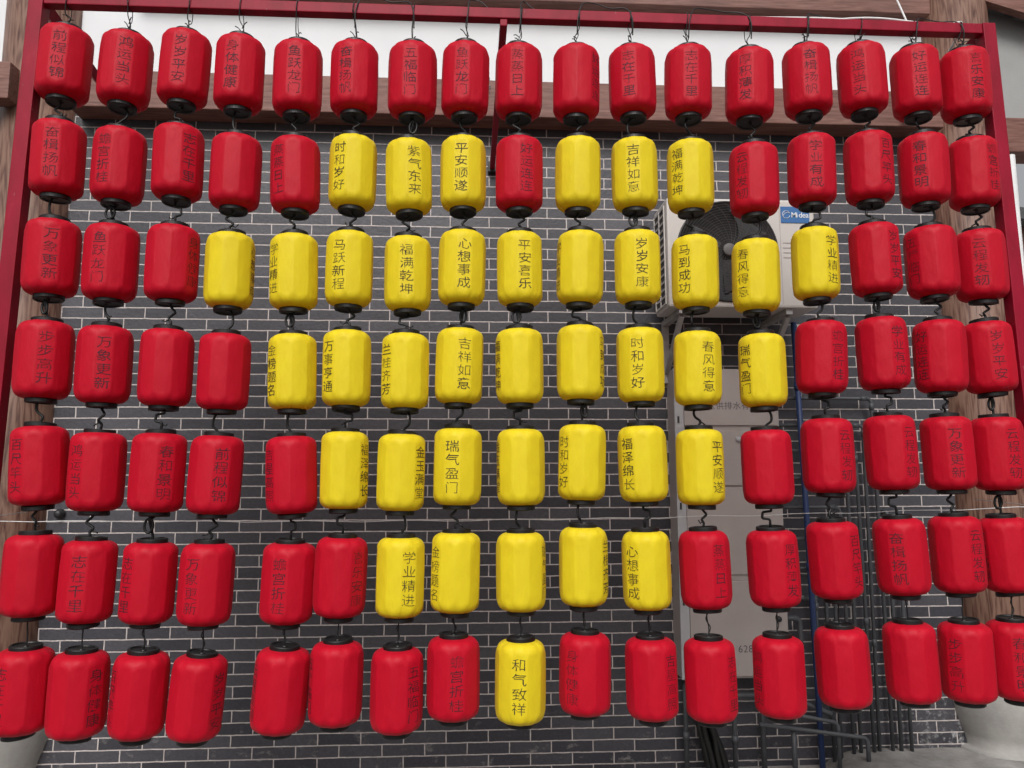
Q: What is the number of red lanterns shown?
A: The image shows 80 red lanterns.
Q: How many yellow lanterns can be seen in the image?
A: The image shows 39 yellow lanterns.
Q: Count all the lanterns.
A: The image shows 119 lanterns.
